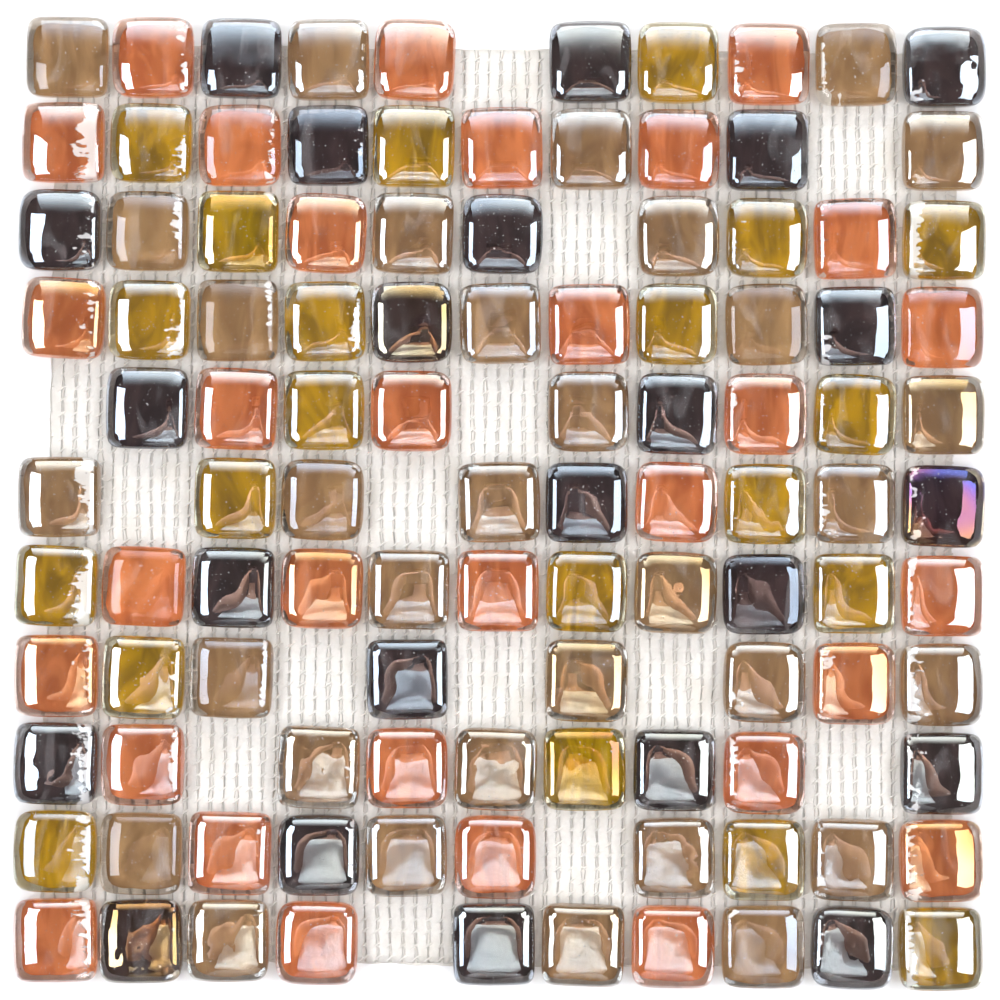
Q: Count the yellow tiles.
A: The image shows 21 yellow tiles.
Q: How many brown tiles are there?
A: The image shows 32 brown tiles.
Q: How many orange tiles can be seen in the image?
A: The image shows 31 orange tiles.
